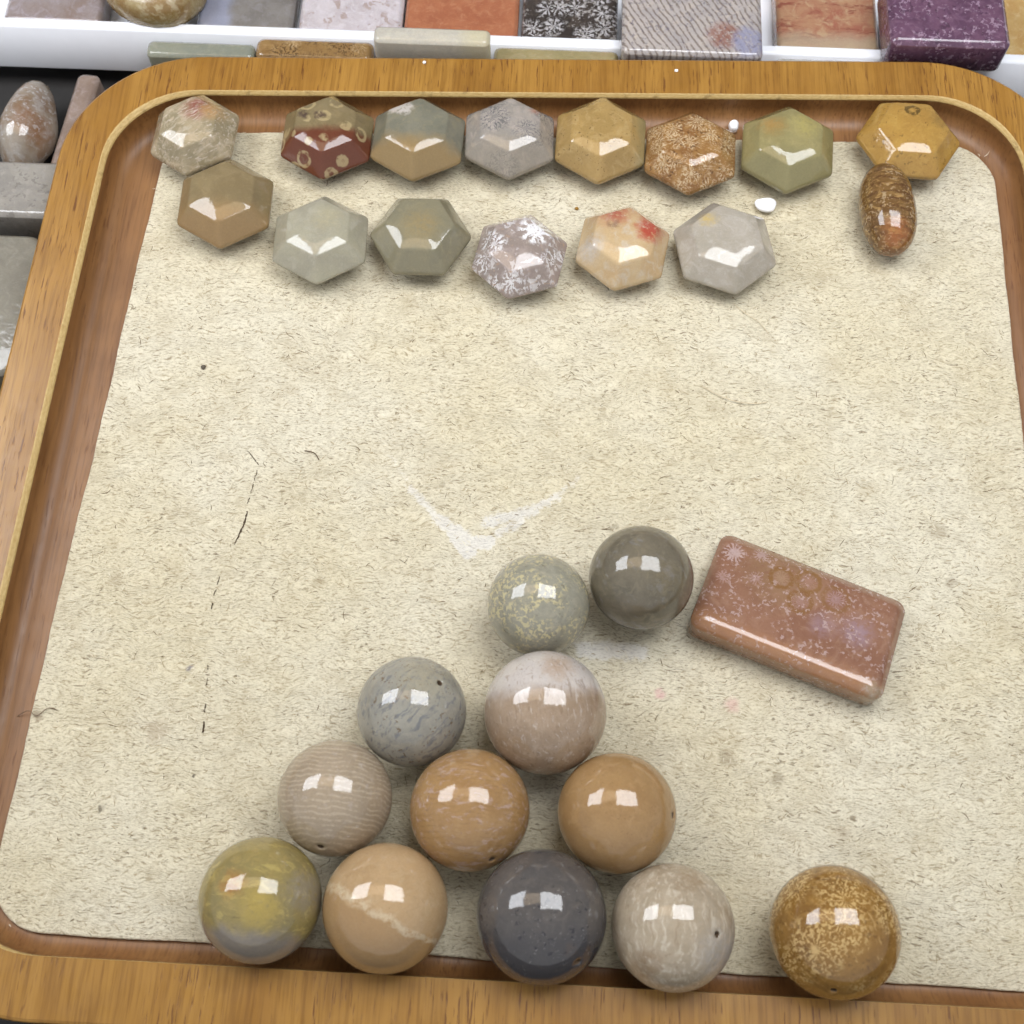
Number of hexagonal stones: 14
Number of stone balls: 12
